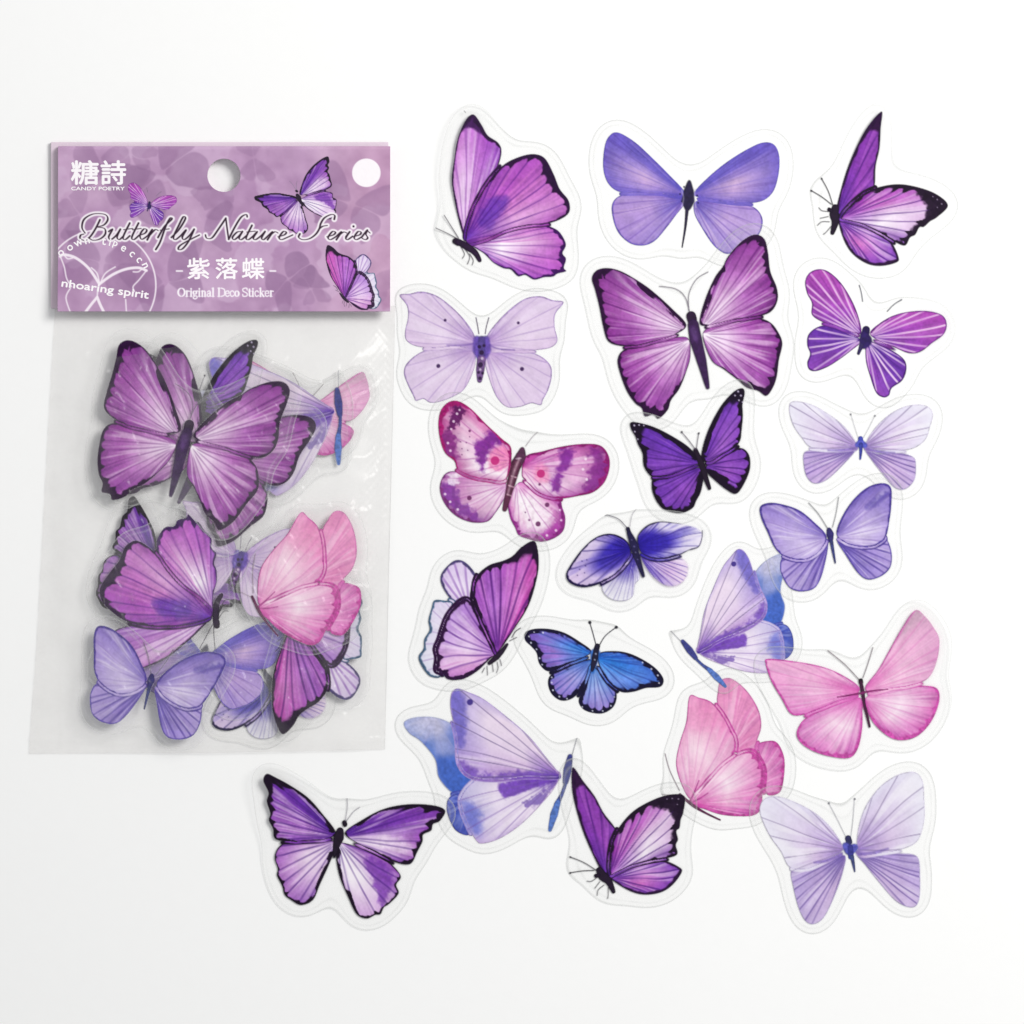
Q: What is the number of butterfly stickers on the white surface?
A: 33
